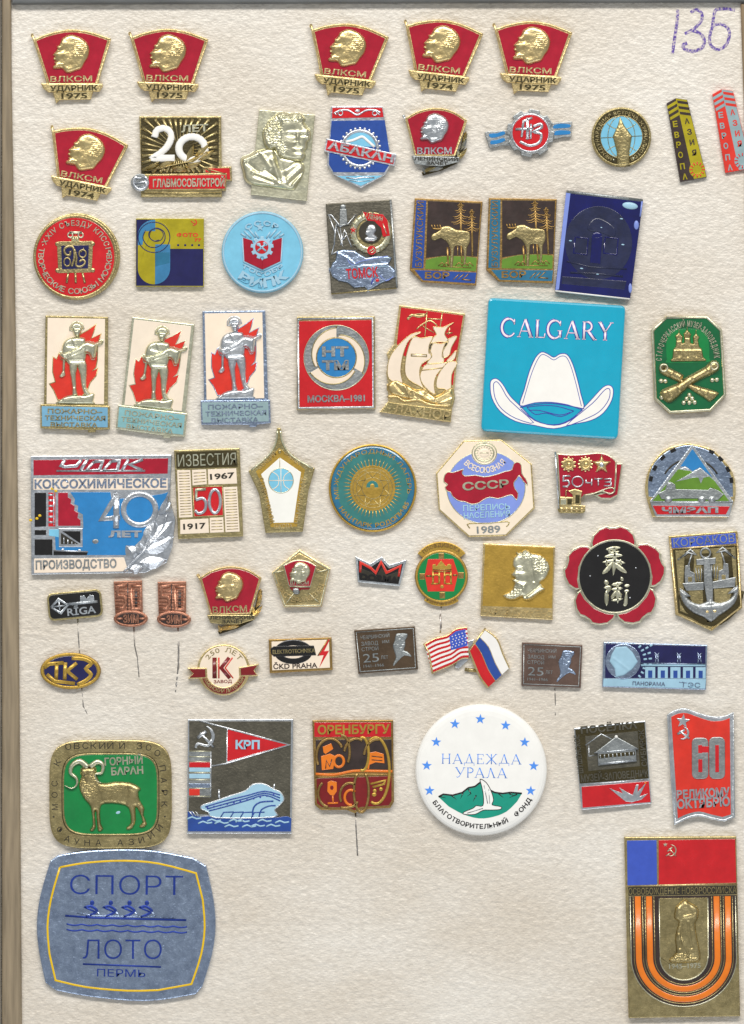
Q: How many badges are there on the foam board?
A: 60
